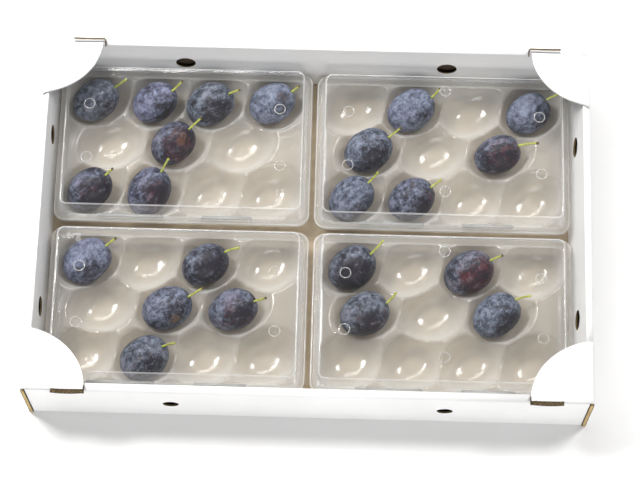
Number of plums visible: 22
